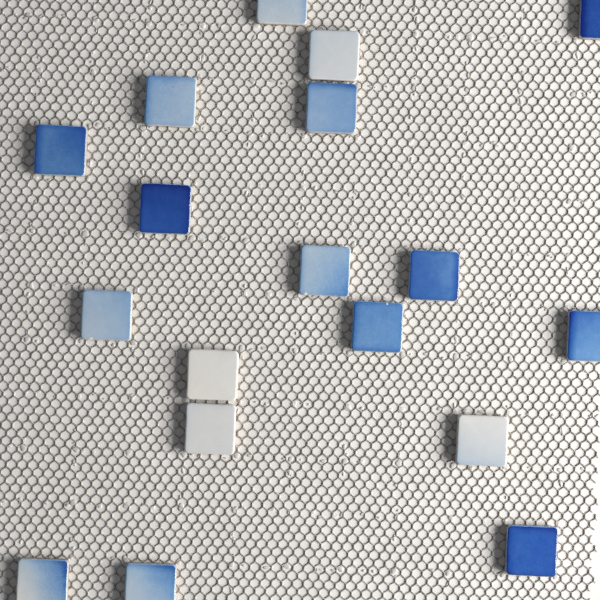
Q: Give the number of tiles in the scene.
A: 18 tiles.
